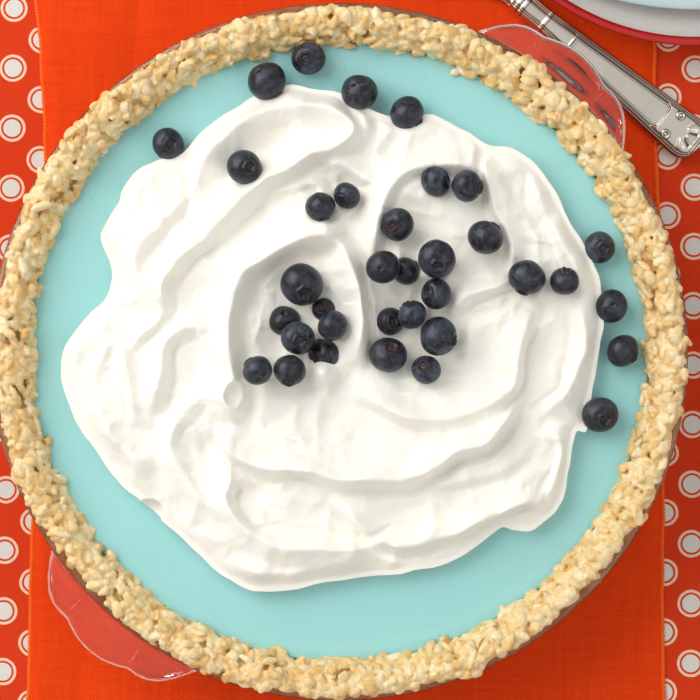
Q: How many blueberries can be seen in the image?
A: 35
